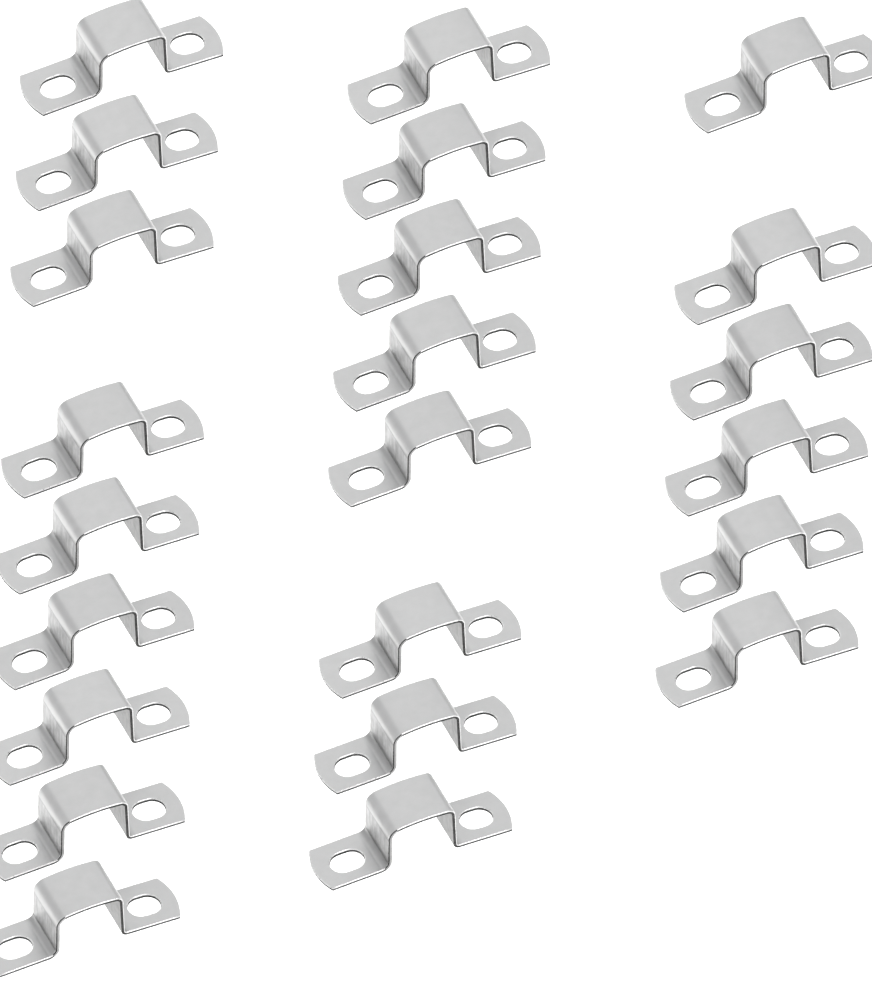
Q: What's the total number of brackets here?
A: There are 23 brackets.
